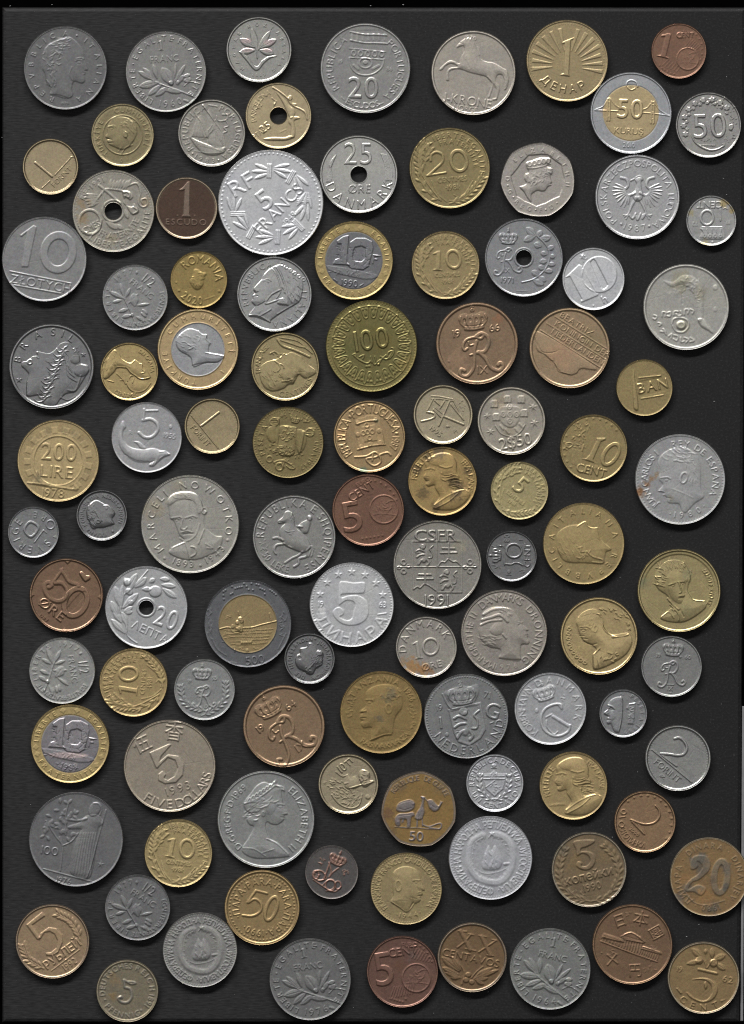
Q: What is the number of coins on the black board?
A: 102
